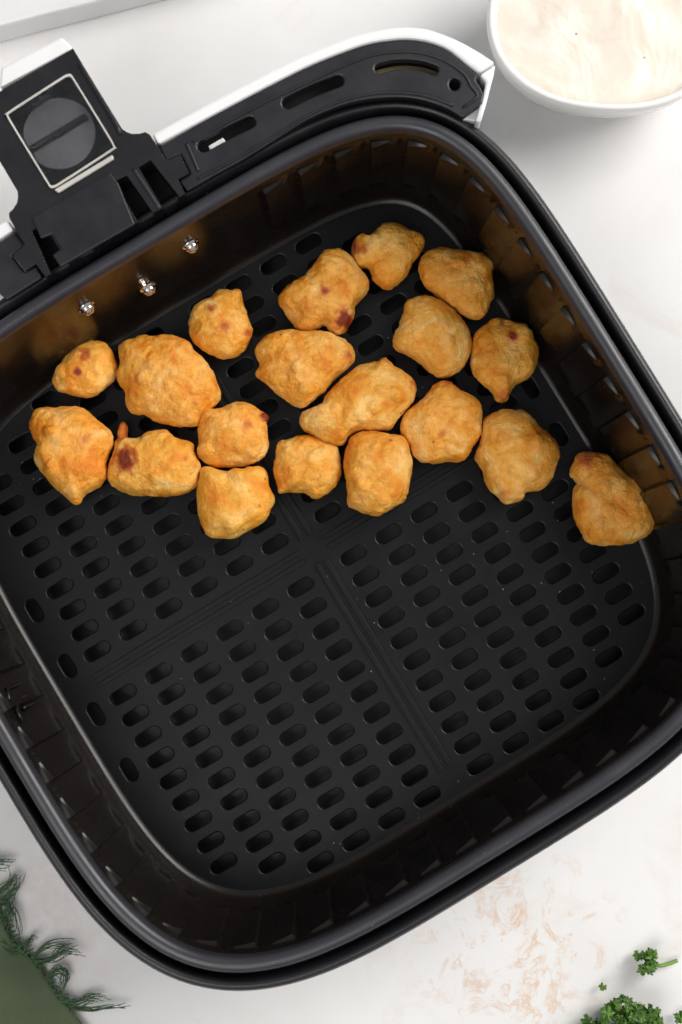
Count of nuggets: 19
